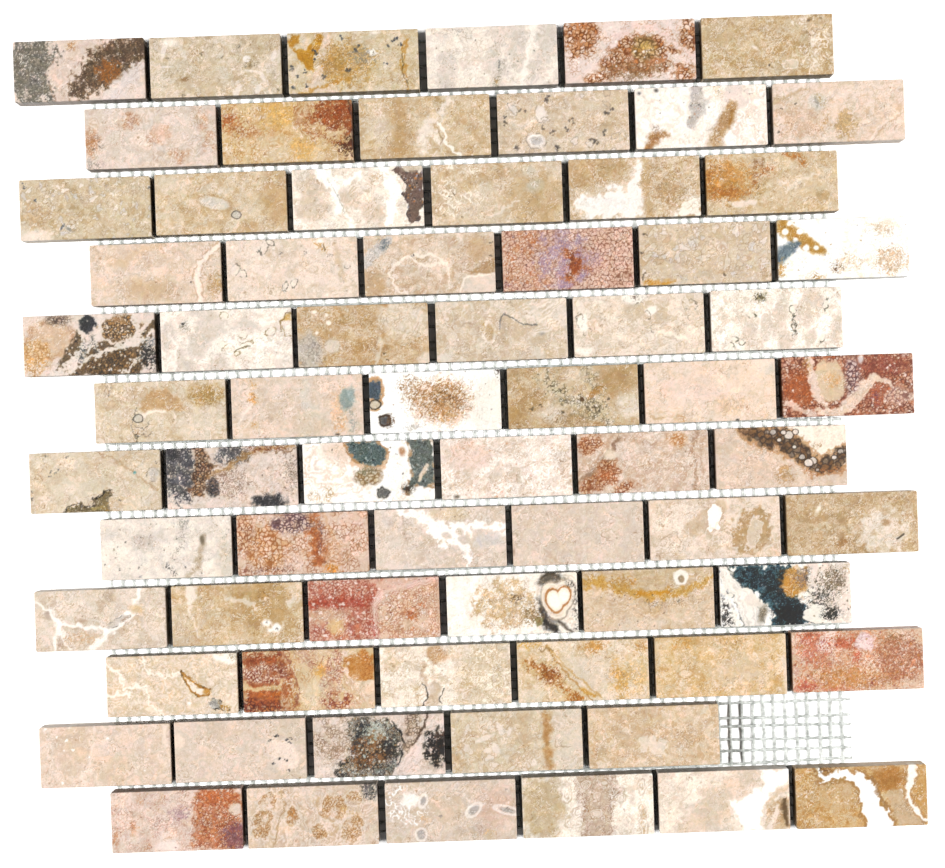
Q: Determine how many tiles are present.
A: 71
